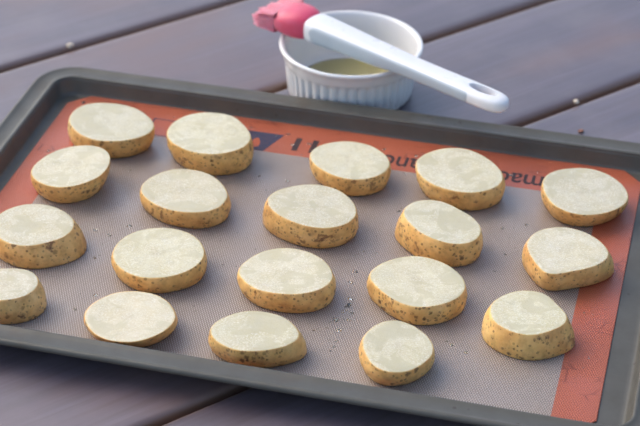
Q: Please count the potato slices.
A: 19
